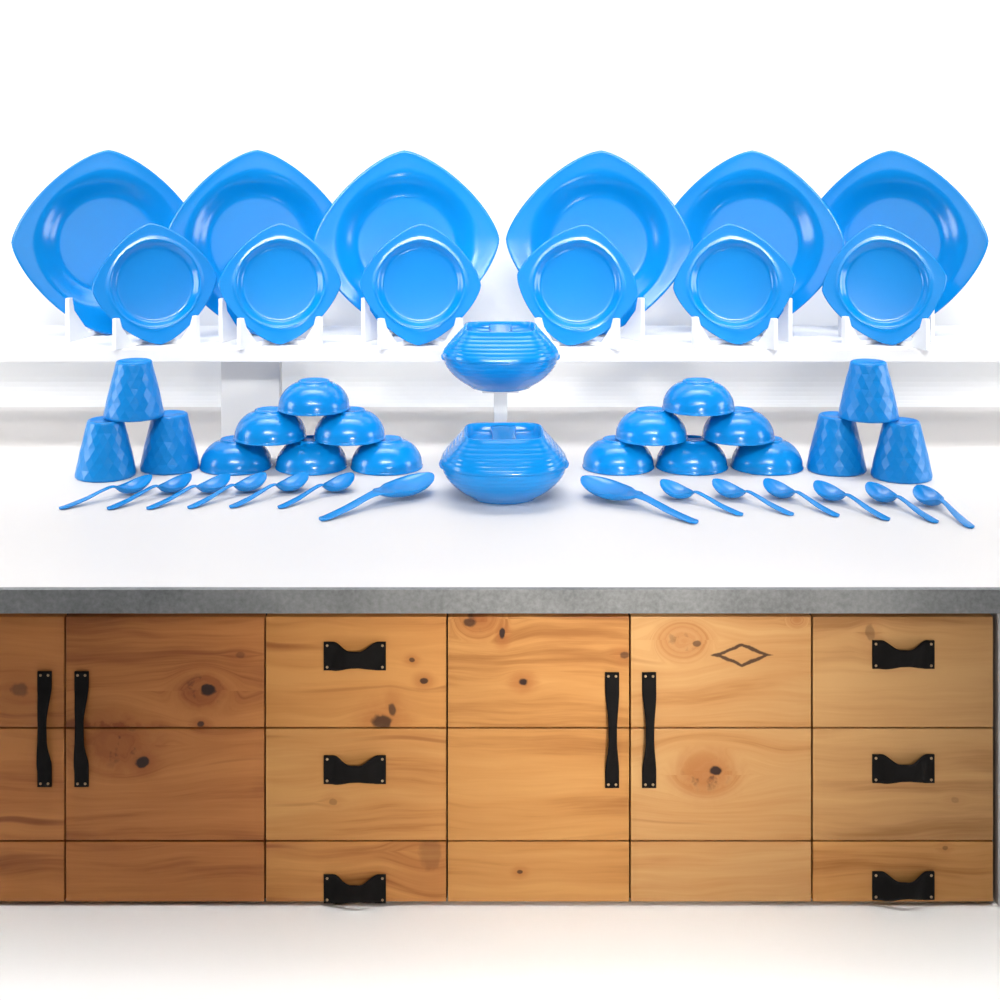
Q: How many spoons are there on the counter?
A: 14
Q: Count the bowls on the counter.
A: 12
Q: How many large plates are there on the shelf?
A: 6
